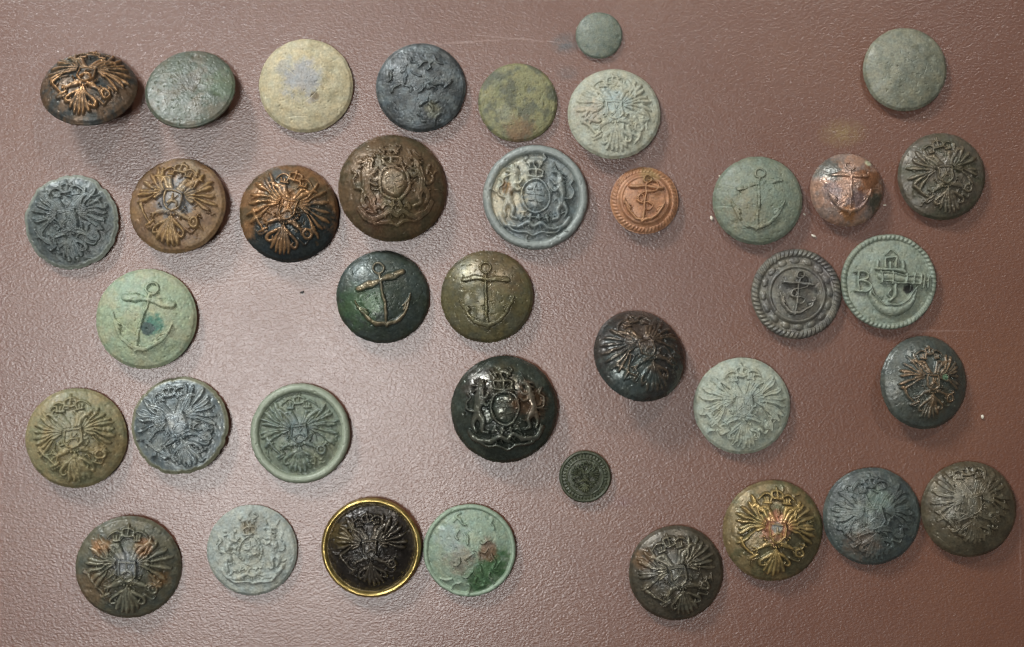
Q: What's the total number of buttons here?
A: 38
